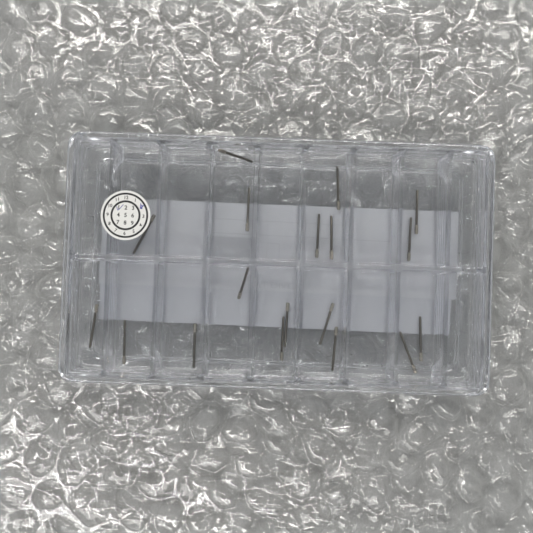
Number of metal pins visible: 18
